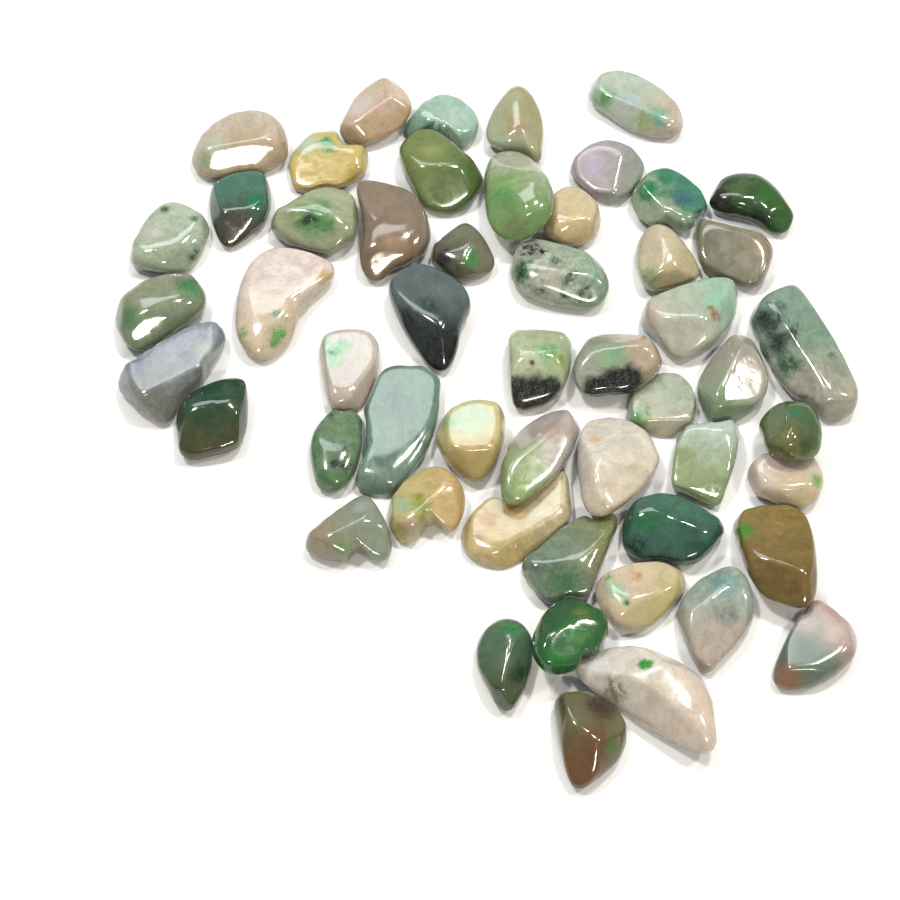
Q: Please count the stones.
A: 53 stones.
